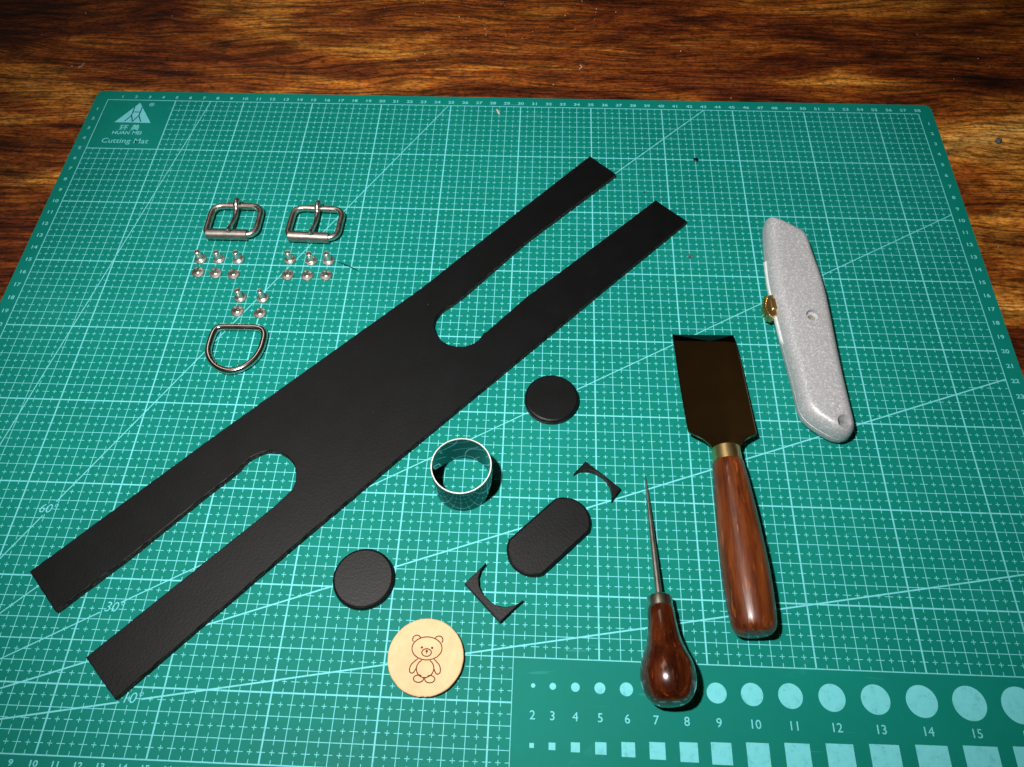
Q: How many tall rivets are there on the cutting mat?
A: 8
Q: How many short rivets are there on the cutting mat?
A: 8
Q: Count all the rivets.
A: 16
